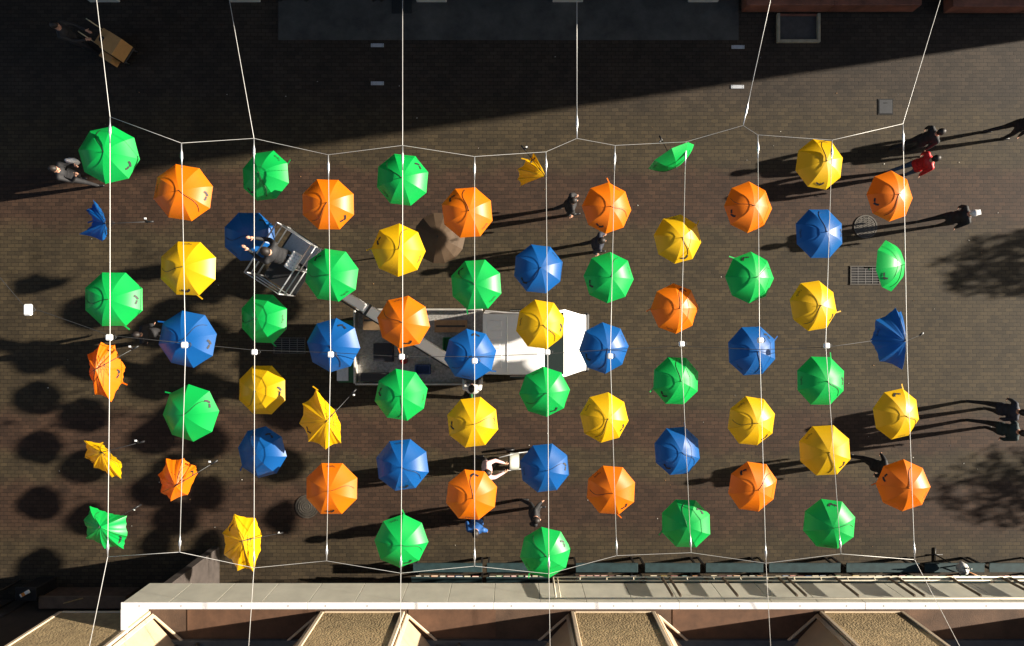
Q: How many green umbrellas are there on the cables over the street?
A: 21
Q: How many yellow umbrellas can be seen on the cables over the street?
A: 16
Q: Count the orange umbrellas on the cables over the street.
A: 15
